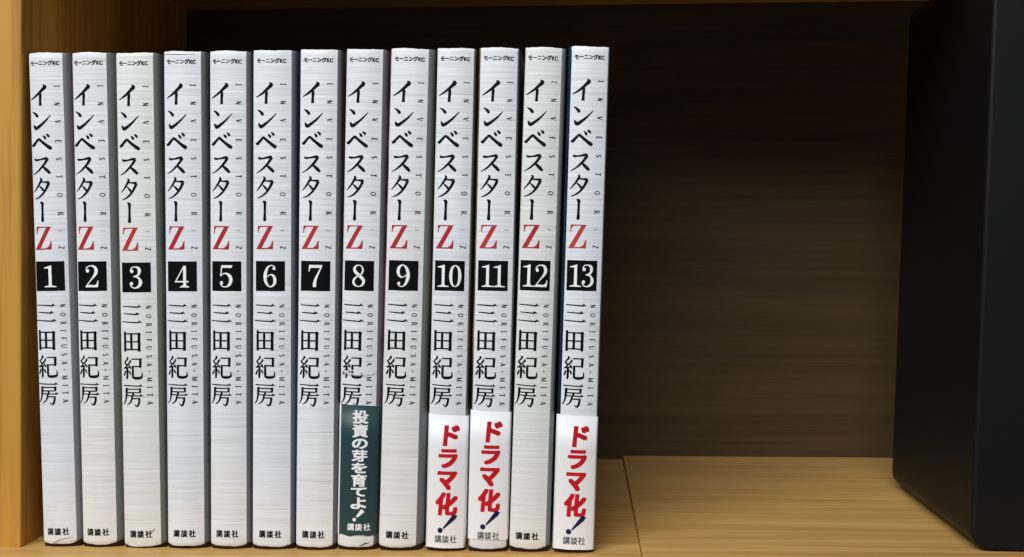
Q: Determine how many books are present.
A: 13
